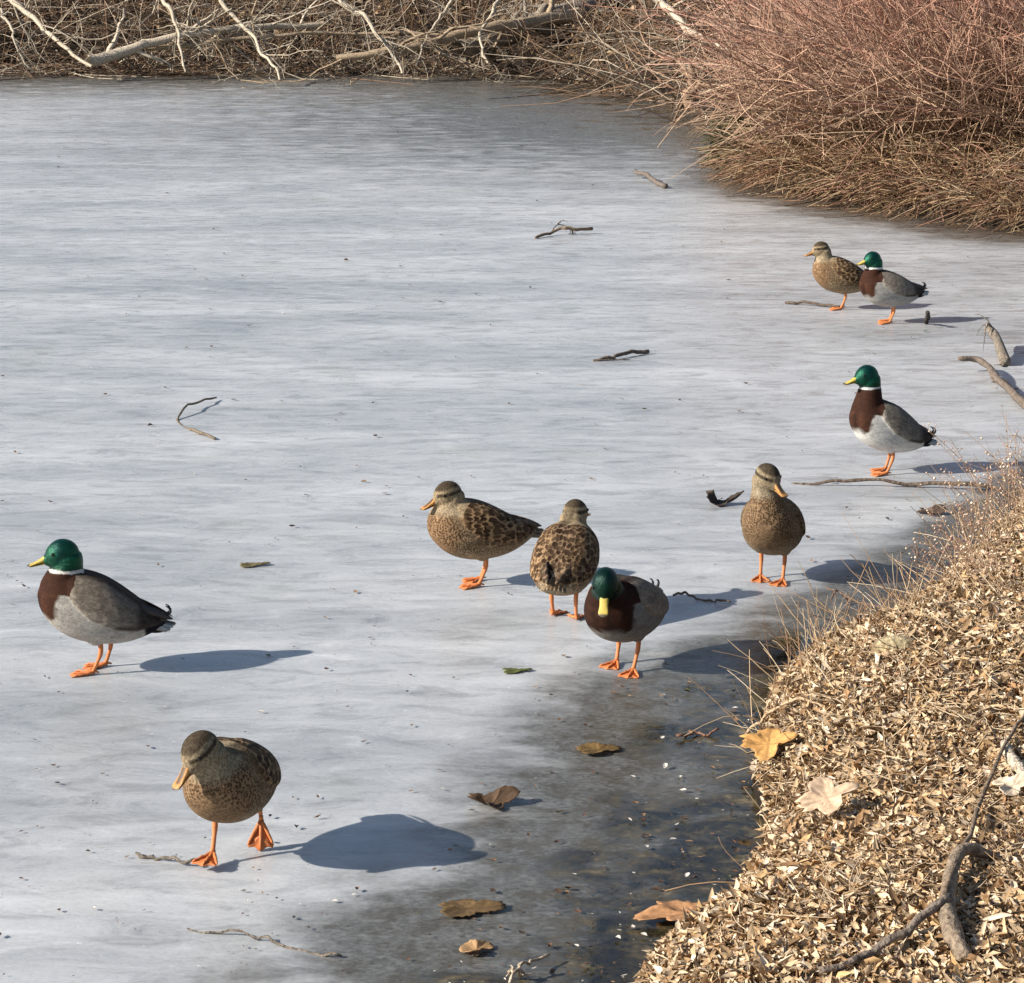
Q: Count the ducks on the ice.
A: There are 9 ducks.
